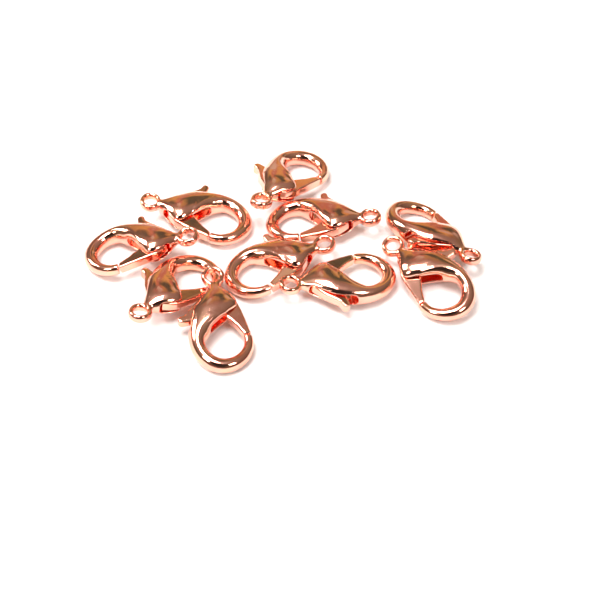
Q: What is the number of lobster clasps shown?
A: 10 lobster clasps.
